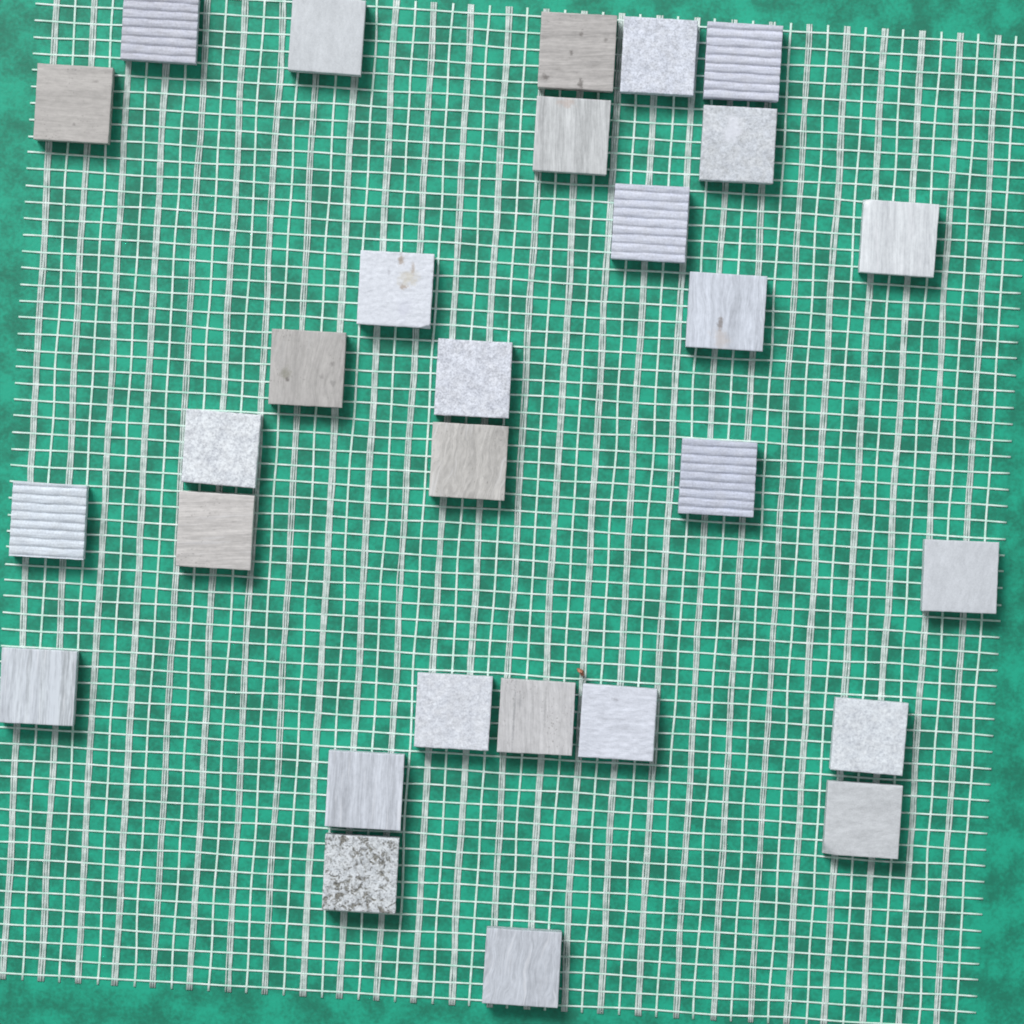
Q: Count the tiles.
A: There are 29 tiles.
